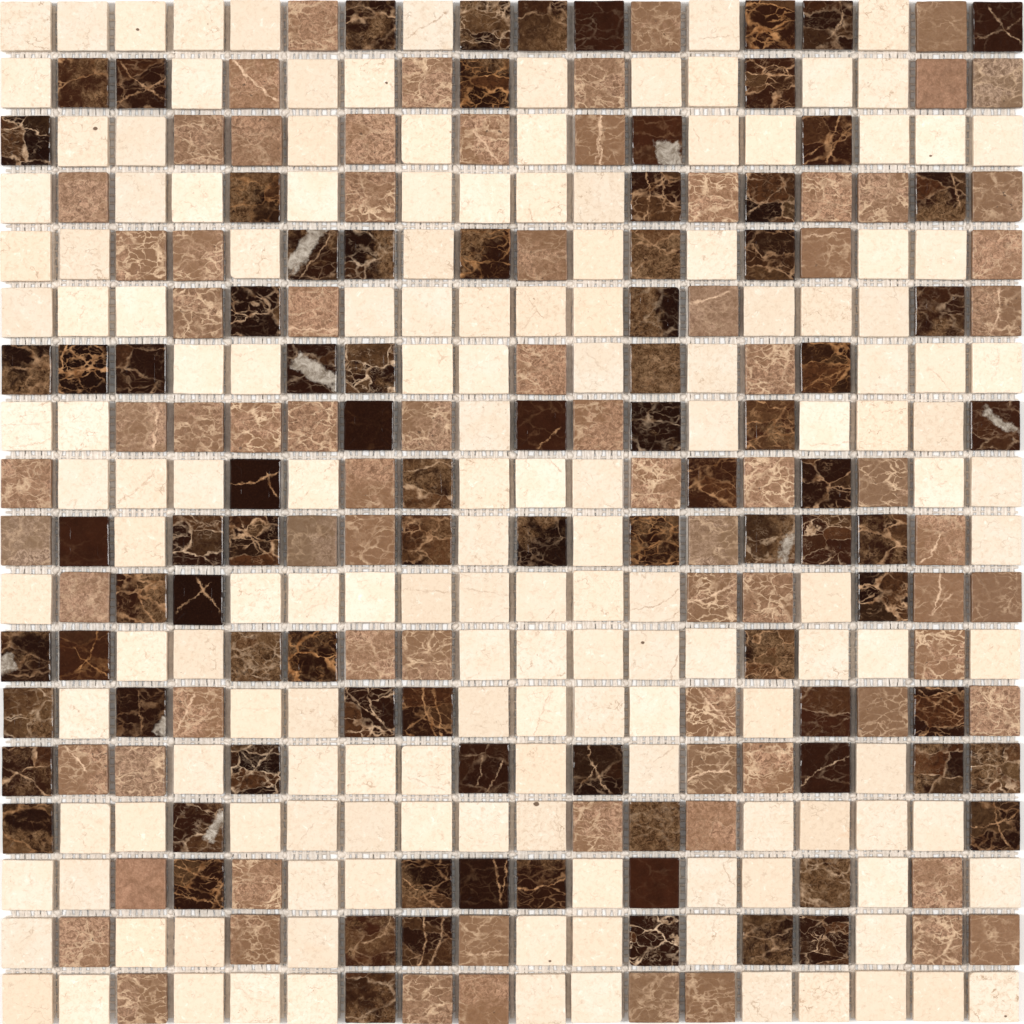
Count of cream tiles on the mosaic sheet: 159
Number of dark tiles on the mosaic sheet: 88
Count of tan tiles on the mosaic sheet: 77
